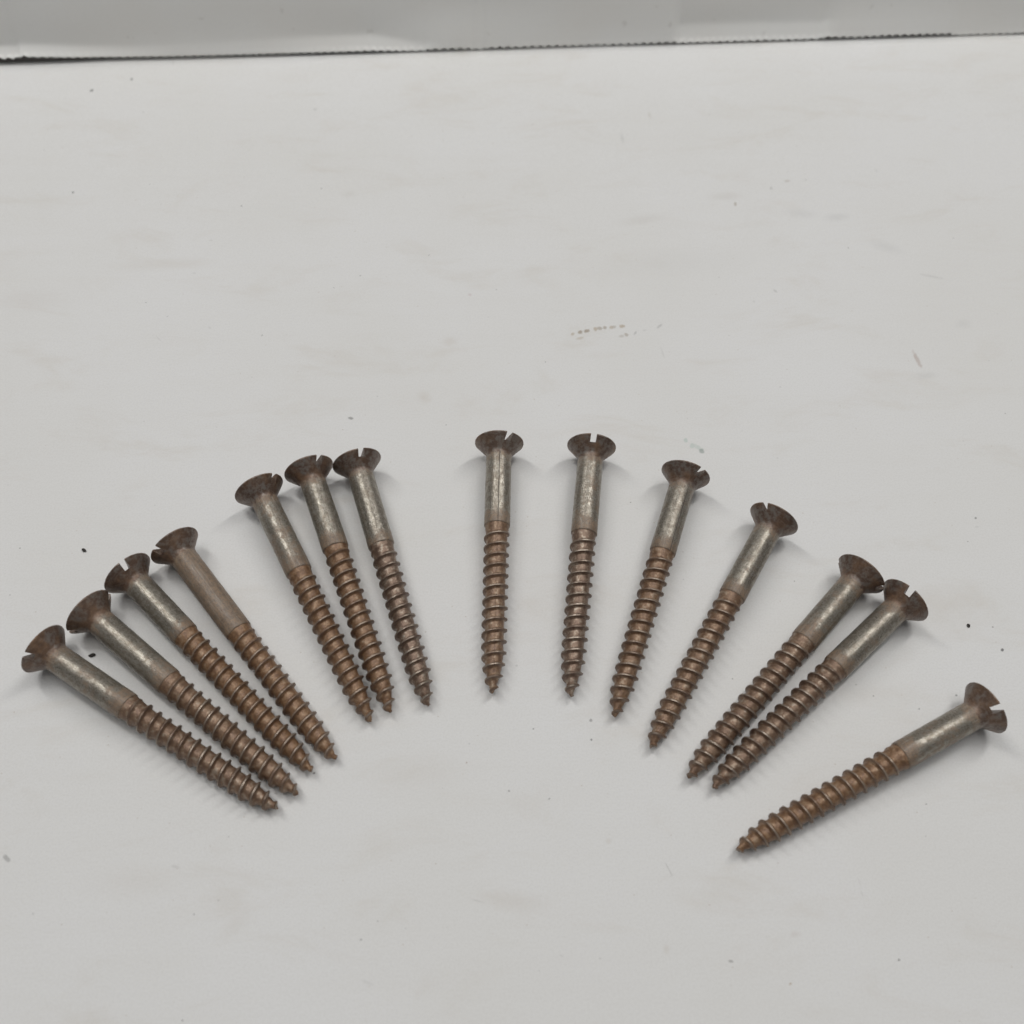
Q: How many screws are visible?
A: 14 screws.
